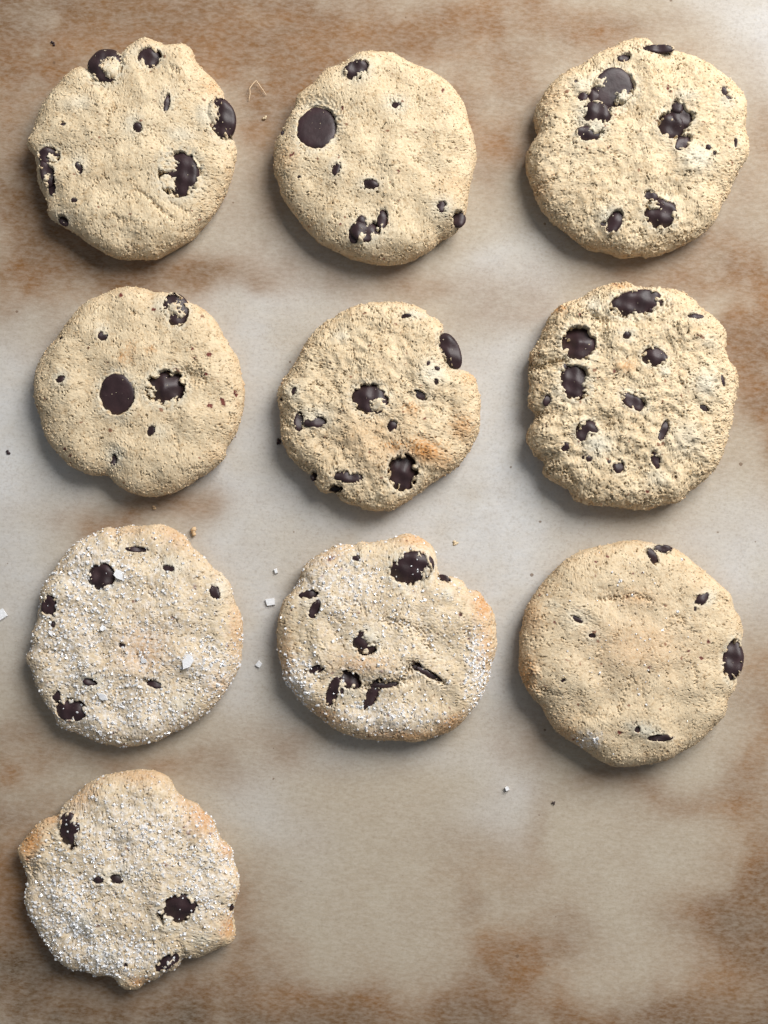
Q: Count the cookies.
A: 10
